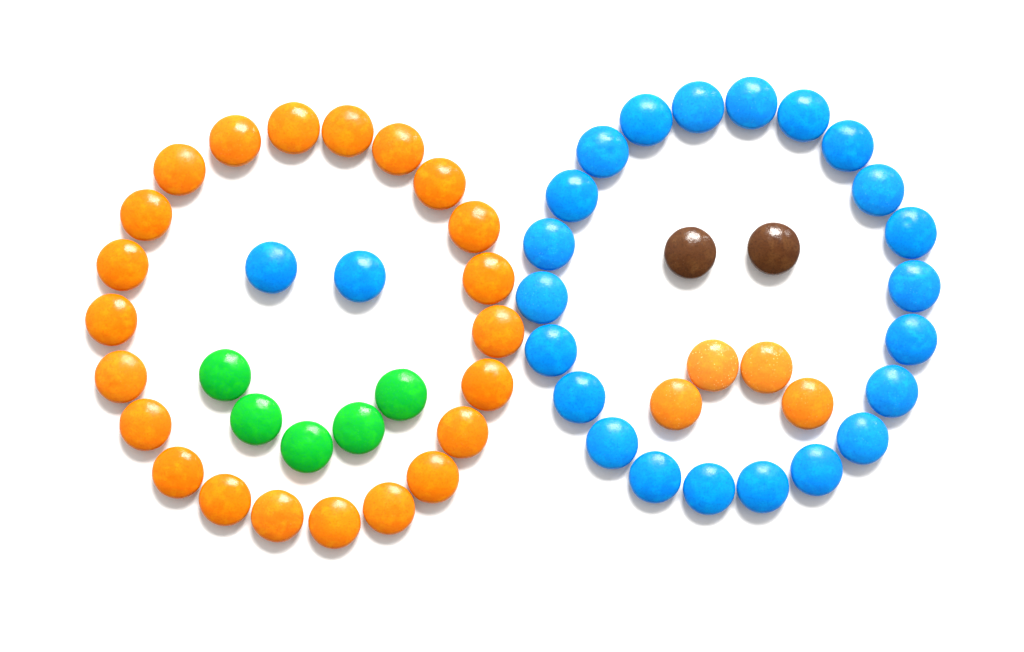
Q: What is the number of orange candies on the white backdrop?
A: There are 26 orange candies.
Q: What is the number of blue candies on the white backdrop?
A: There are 24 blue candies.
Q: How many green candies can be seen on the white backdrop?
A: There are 5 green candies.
